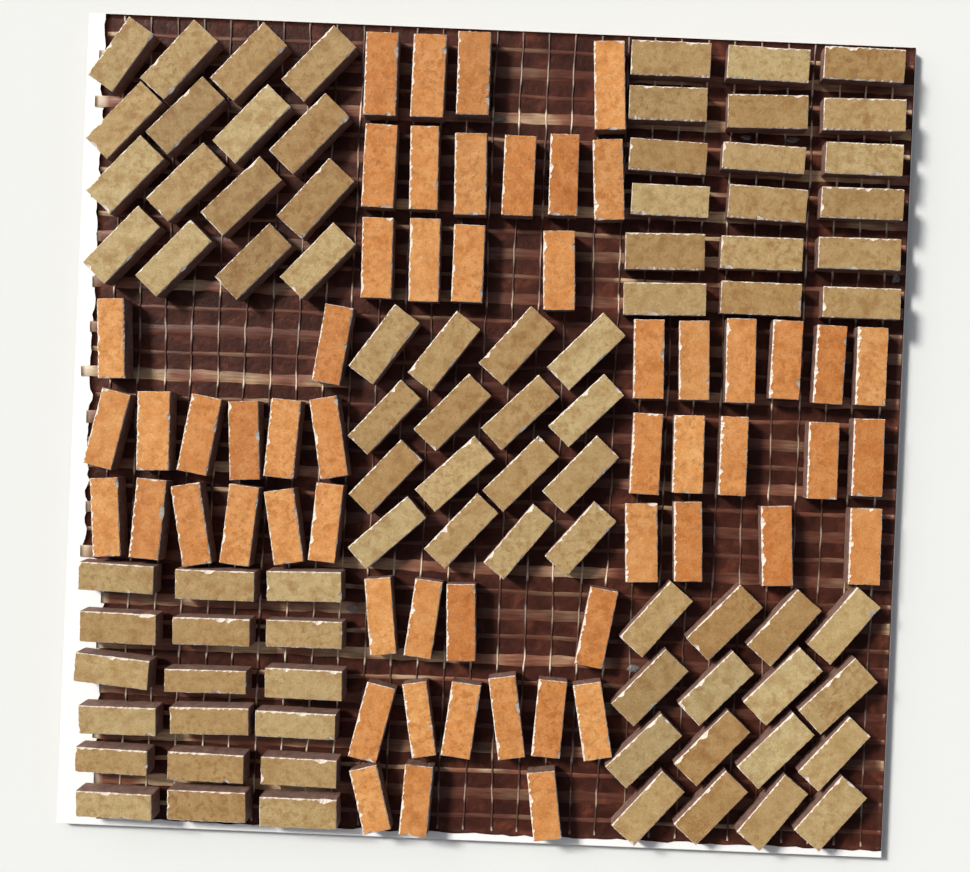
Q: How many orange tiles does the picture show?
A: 56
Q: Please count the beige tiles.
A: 84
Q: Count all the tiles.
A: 140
